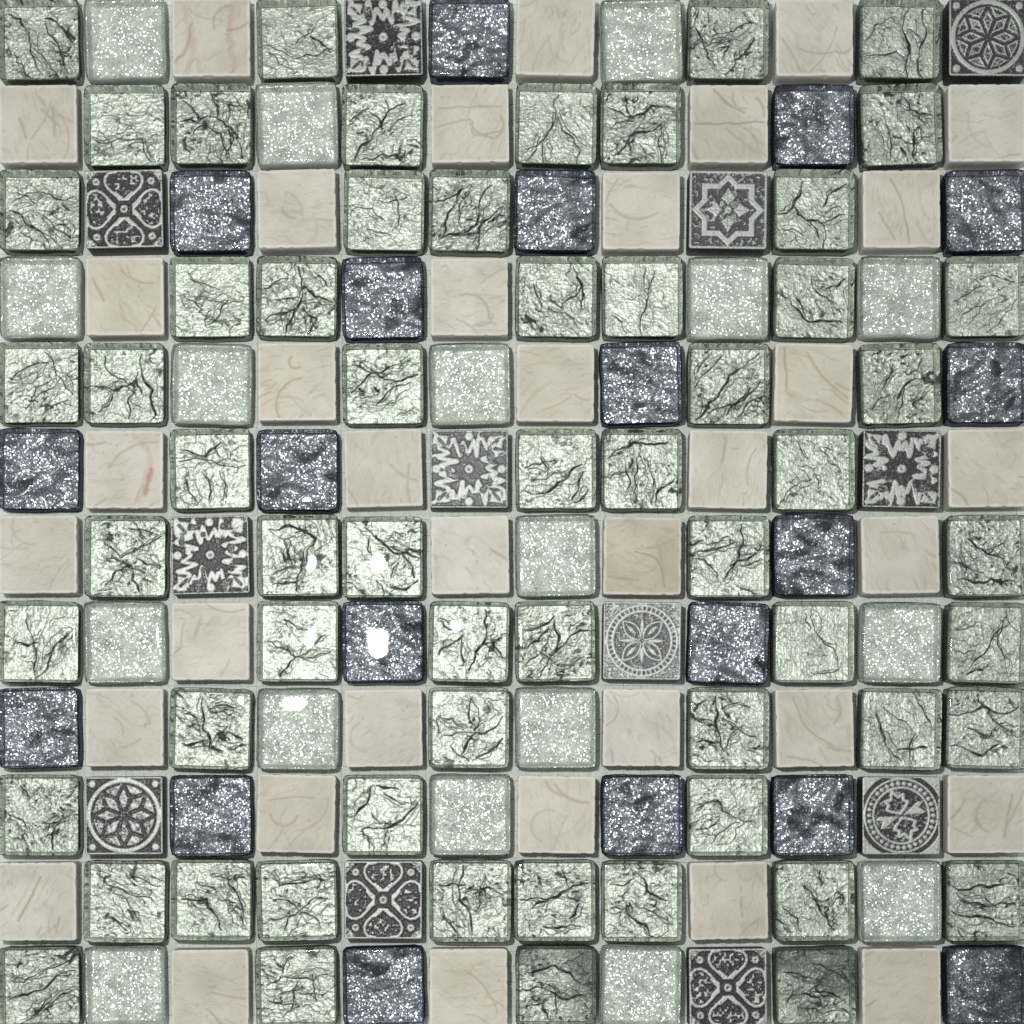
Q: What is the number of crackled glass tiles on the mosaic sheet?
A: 60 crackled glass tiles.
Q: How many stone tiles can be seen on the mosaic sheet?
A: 36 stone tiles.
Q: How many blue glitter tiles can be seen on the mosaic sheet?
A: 19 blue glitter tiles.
